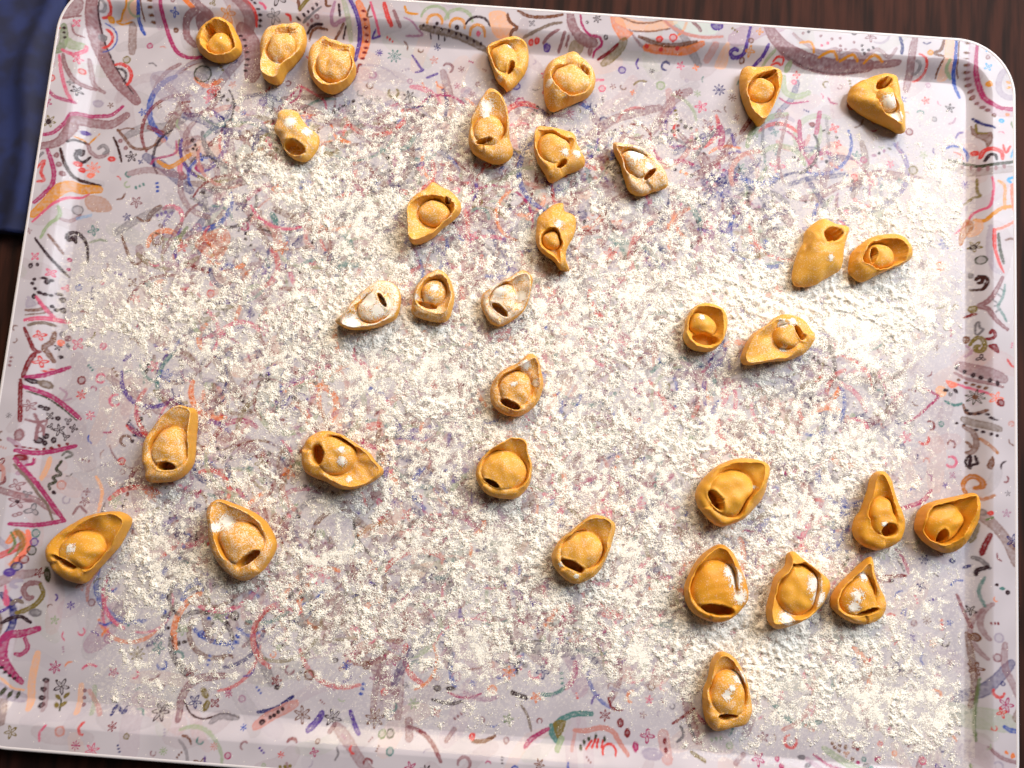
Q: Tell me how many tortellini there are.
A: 34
